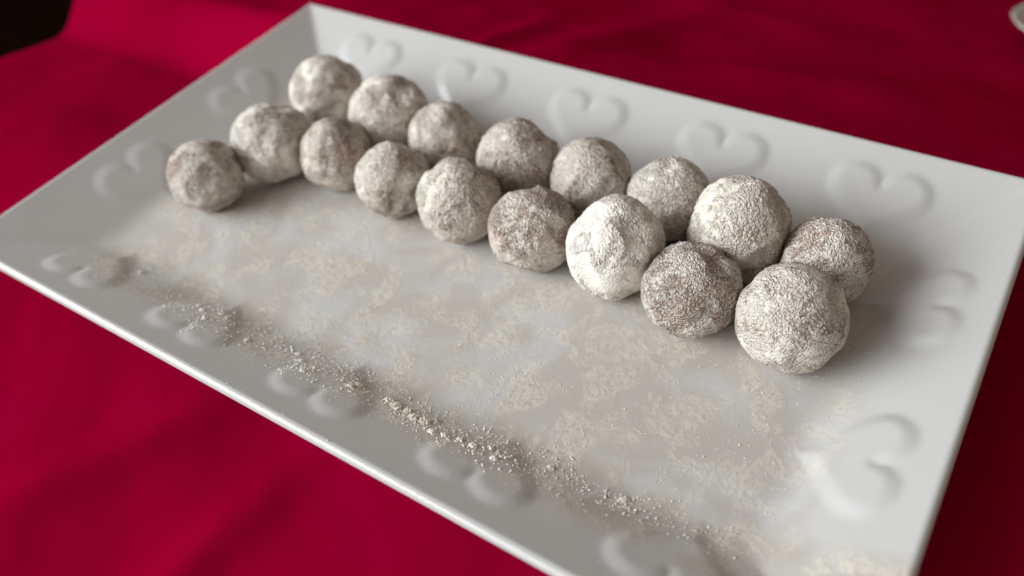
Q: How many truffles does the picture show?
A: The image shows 17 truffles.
